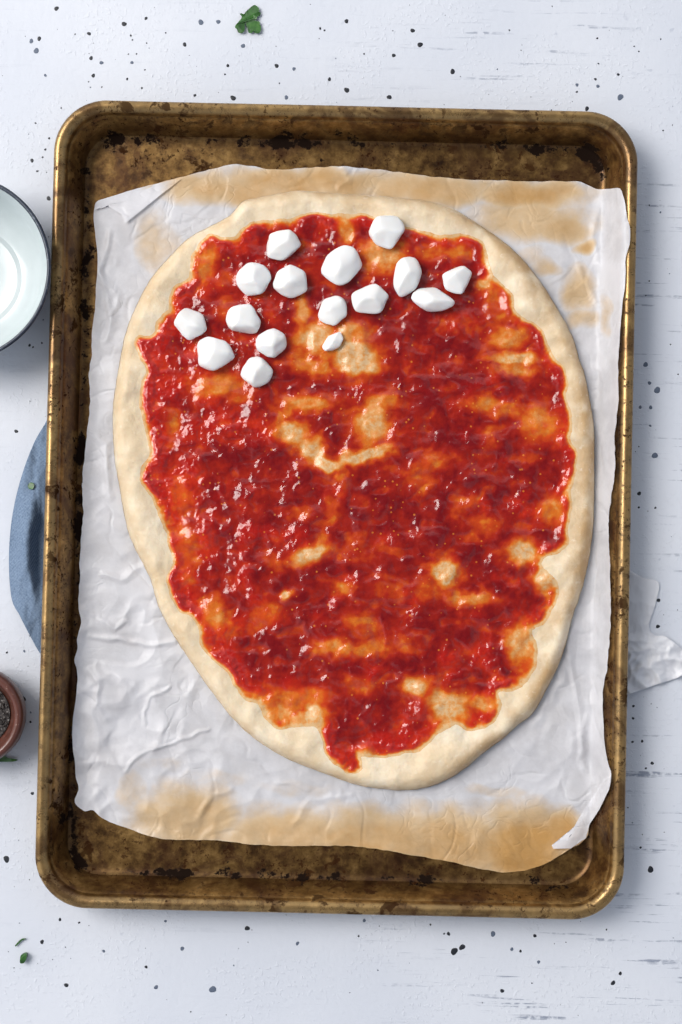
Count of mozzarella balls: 16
